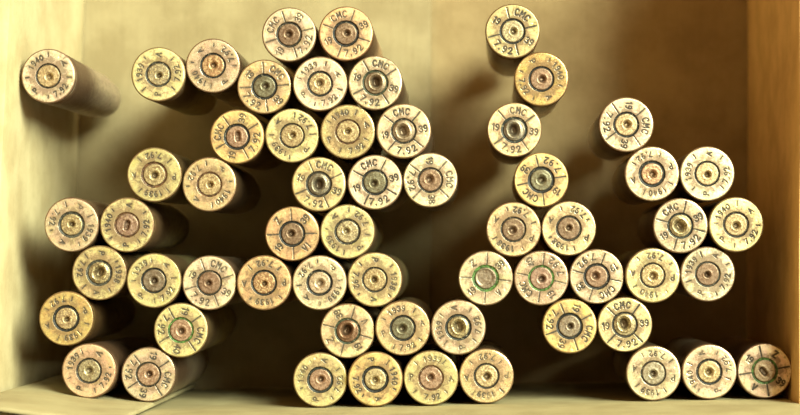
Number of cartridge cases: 59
